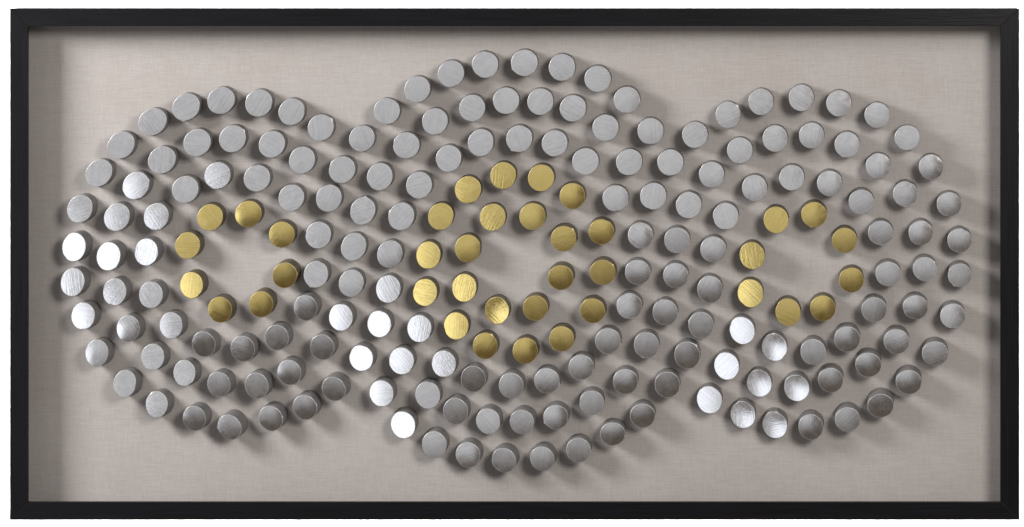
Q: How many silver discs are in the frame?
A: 174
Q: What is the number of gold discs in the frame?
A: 38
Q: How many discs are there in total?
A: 212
